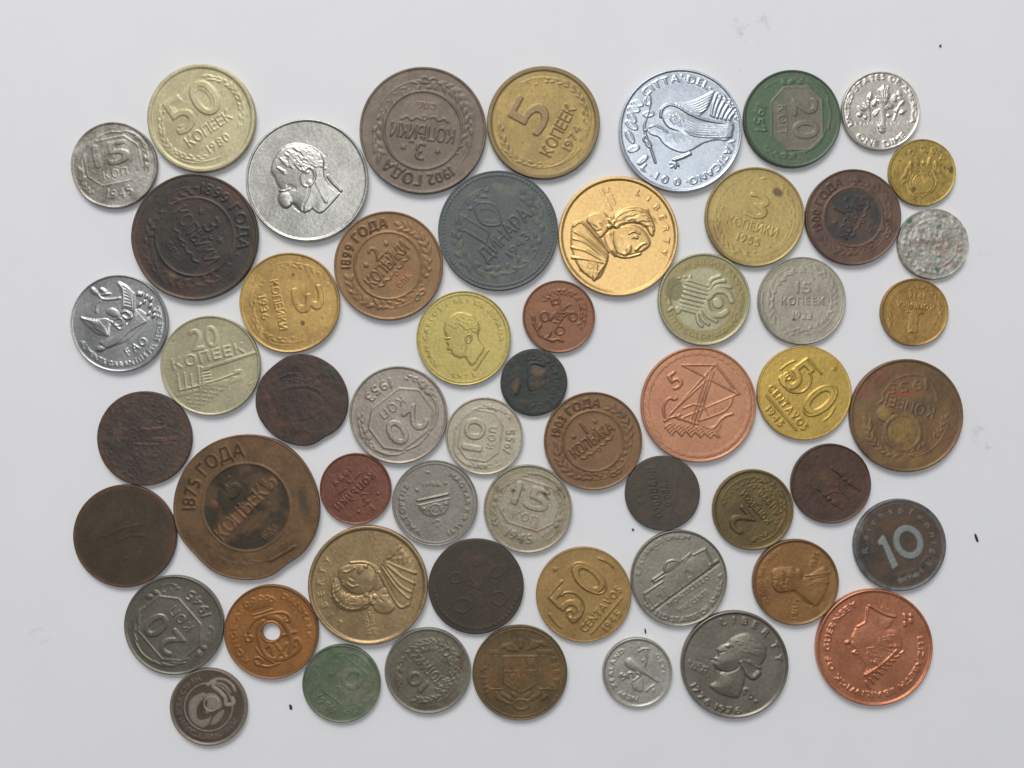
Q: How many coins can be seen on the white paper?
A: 56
